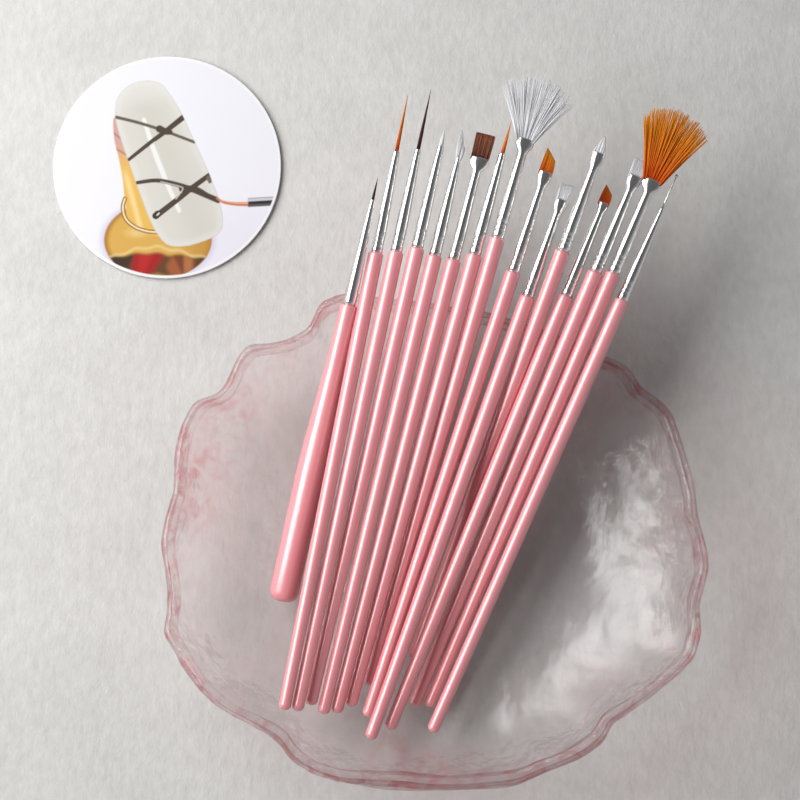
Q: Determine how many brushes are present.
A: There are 15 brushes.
